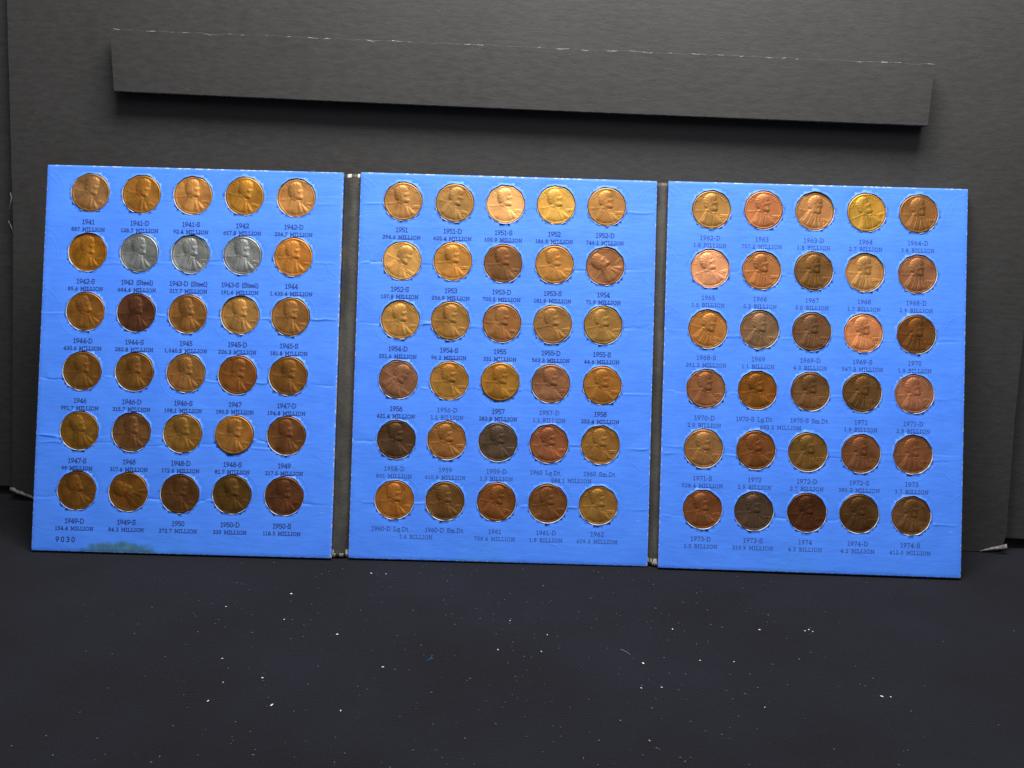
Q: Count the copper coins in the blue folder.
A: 87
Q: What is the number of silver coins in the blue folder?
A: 3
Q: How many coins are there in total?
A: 90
